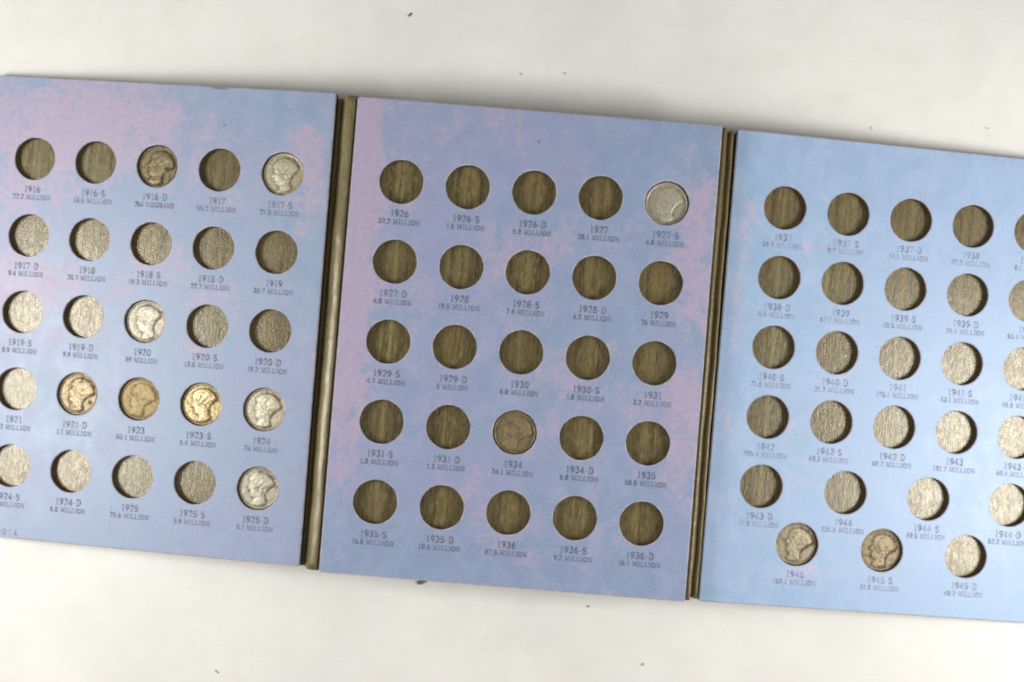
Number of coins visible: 12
